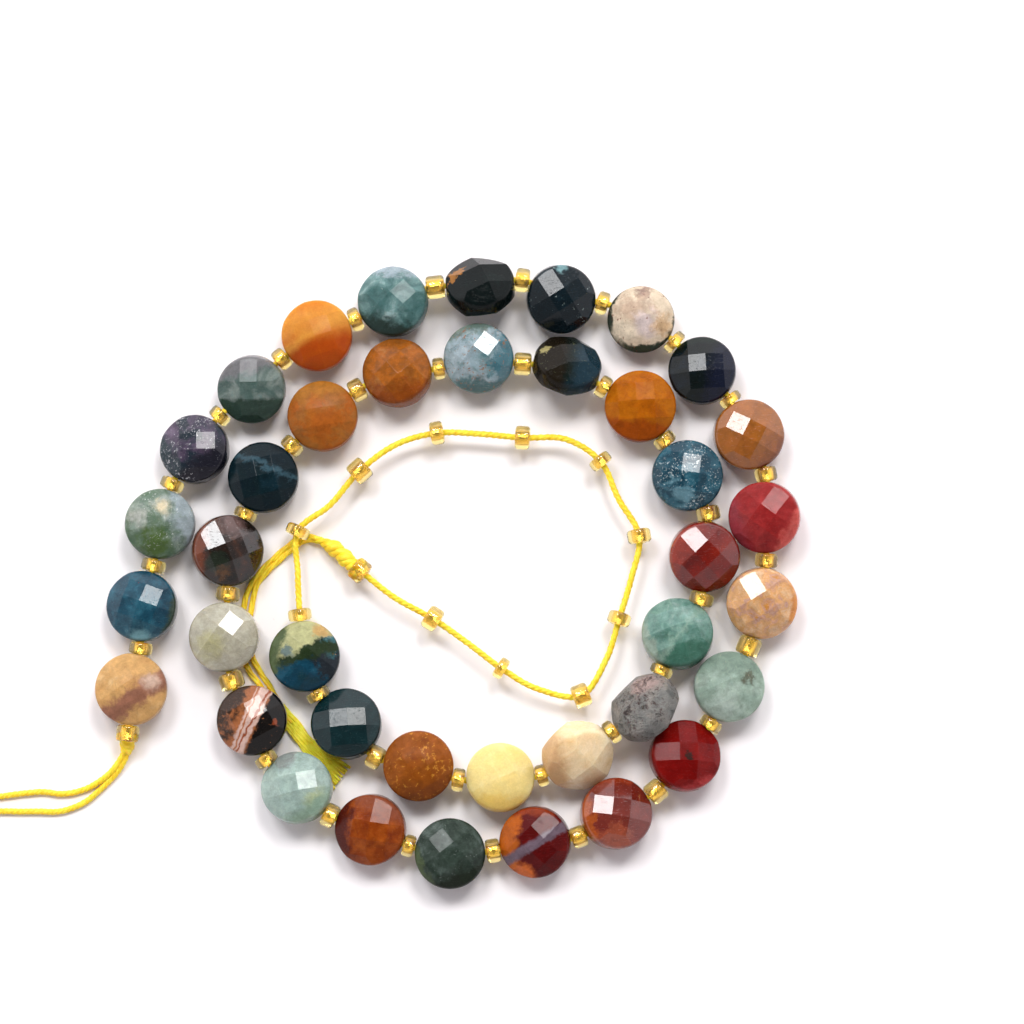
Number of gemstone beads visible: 39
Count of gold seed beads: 51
